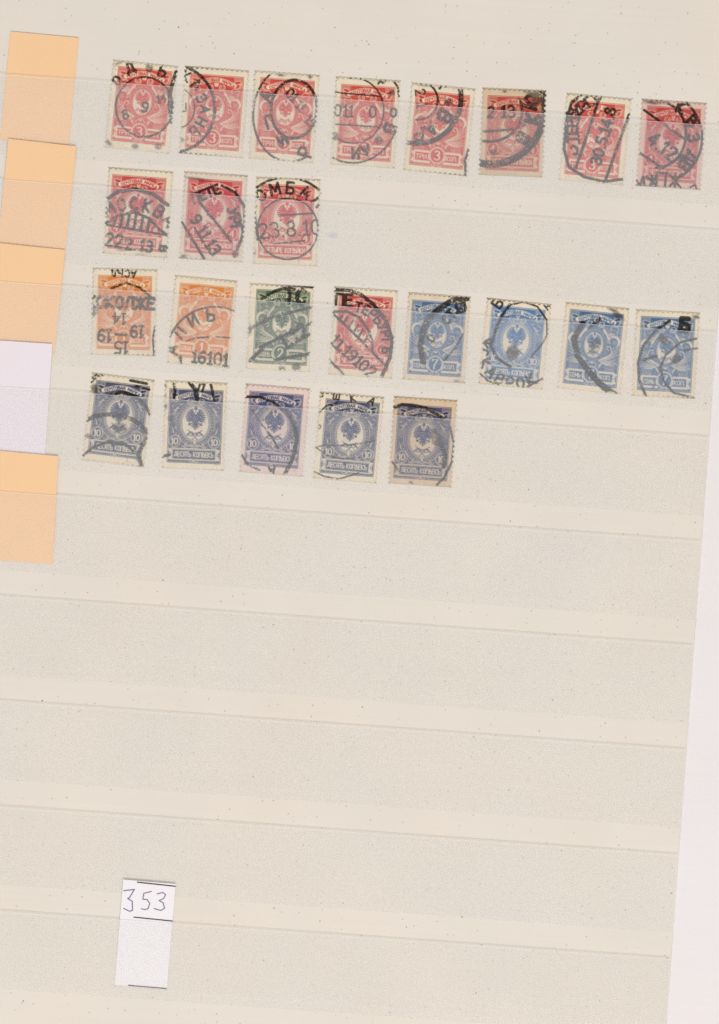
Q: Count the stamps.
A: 24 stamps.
